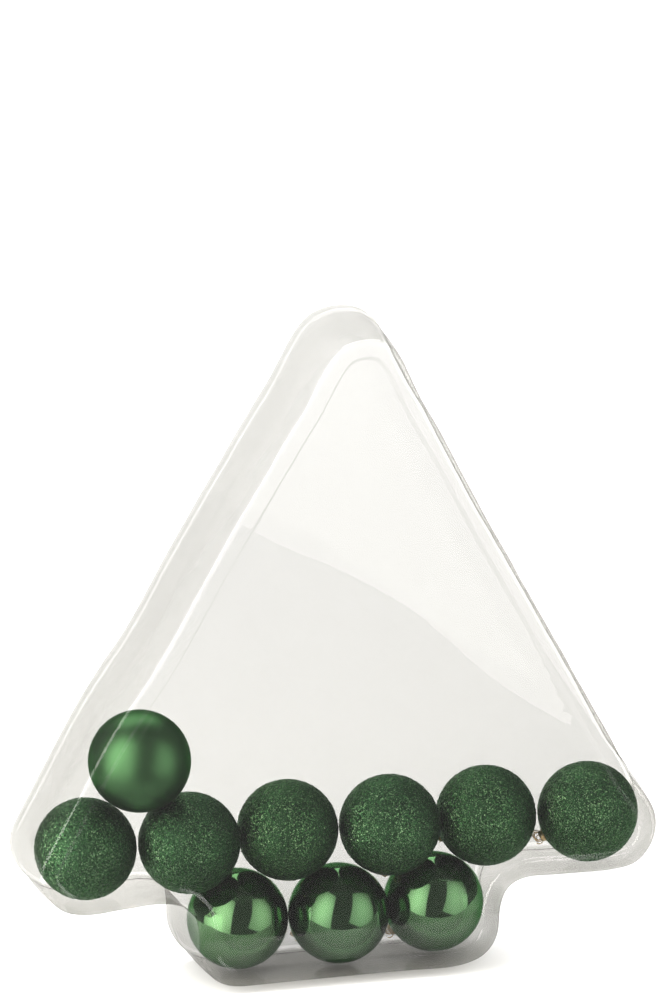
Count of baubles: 10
